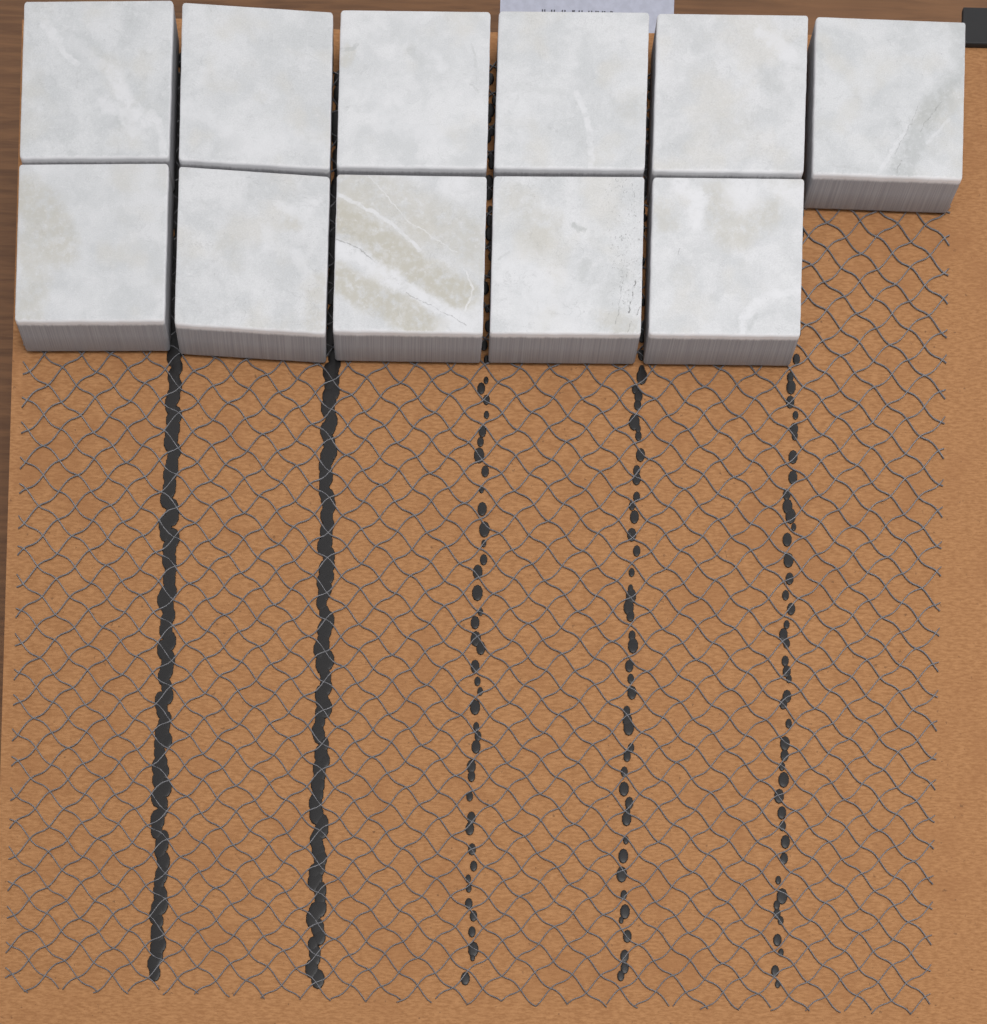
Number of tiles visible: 11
